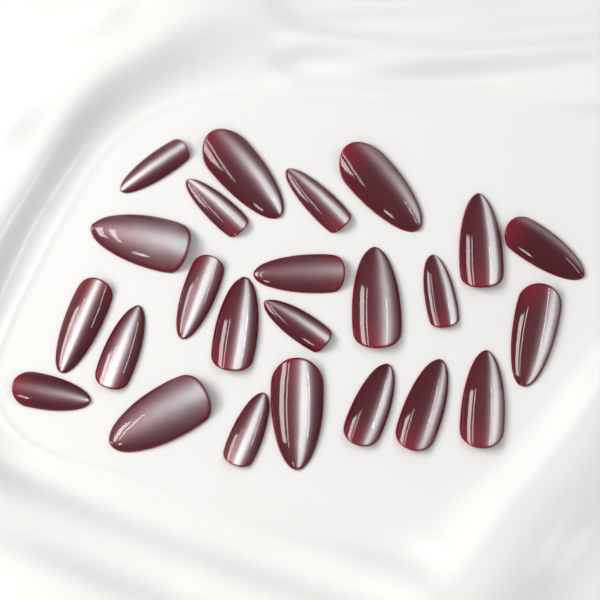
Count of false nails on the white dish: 24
